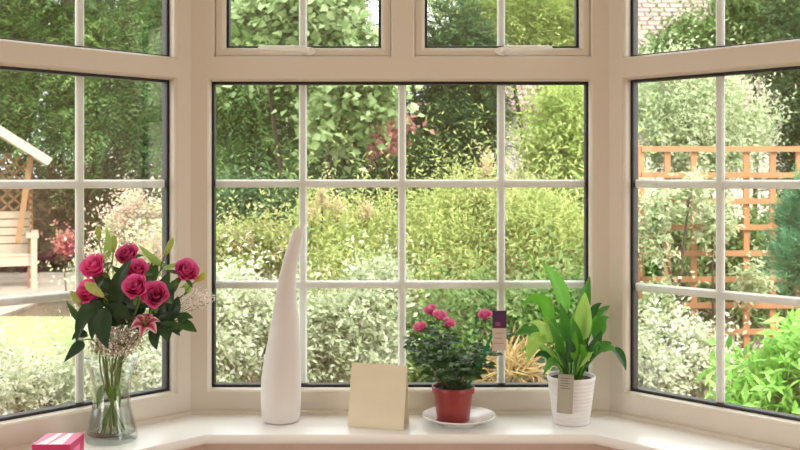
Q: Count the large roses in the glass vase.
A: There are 7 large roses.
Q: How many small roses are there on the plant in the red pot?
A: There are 5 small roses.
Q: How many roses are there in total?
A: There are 12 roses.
